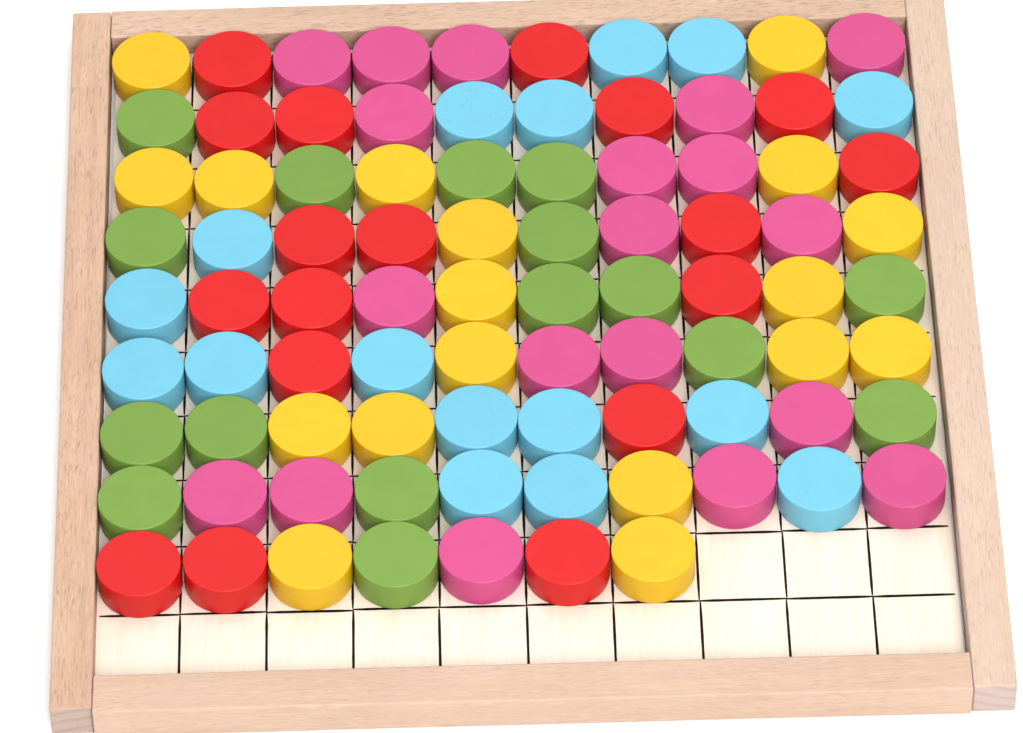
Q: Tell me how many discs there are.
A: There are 87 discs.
